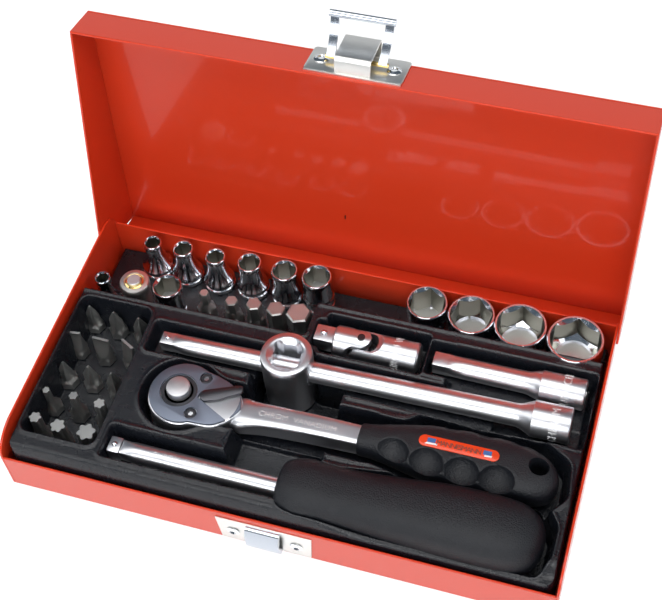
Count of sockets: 12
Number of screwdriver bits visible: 20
